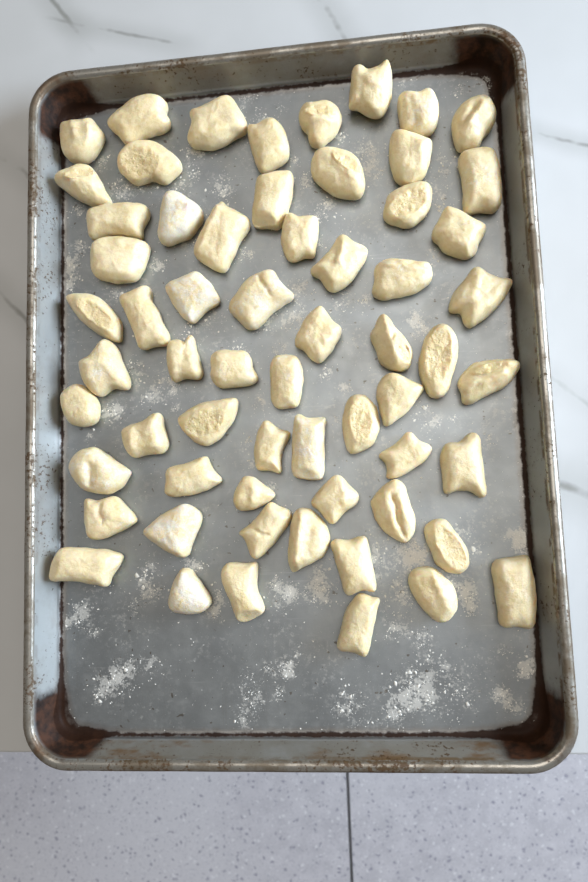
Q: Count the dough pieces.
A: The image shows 62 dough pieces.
